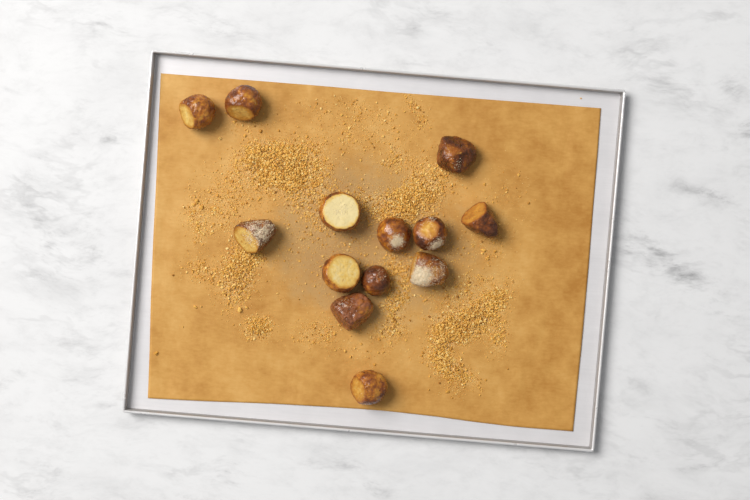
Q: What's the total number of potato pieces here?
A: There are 13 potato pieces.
